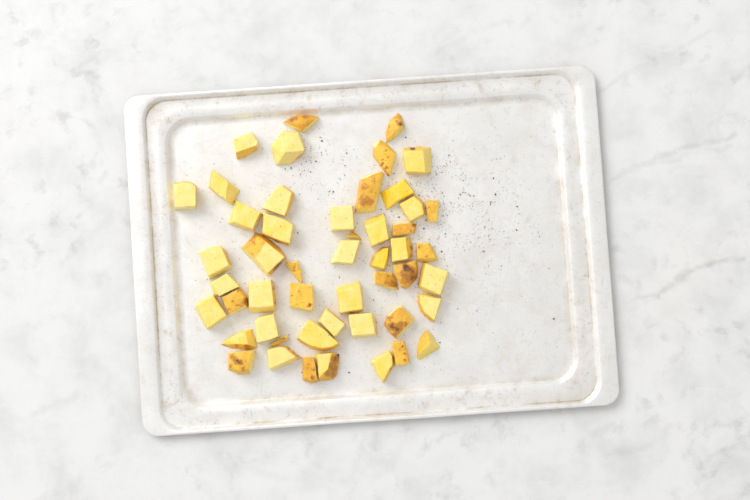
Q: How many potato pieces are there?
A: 50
